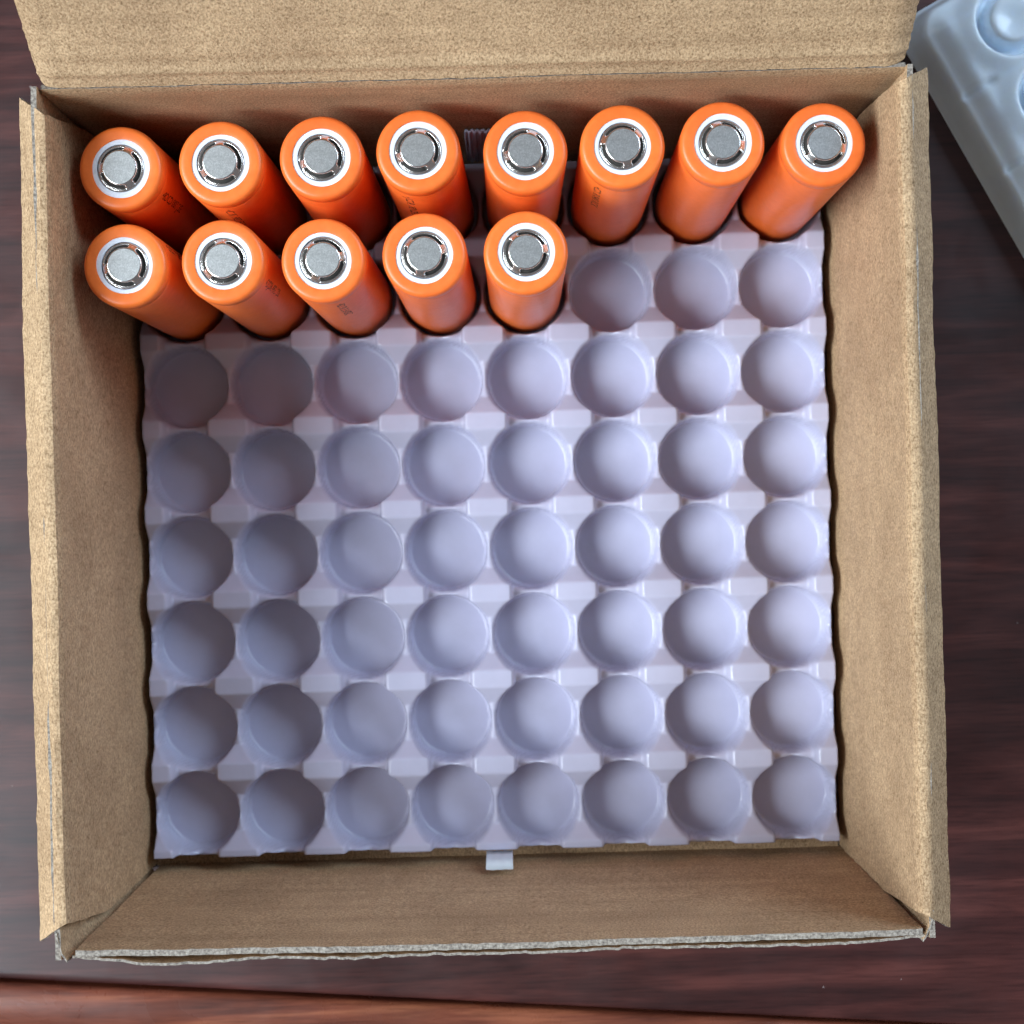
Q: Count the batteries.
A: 13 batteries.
